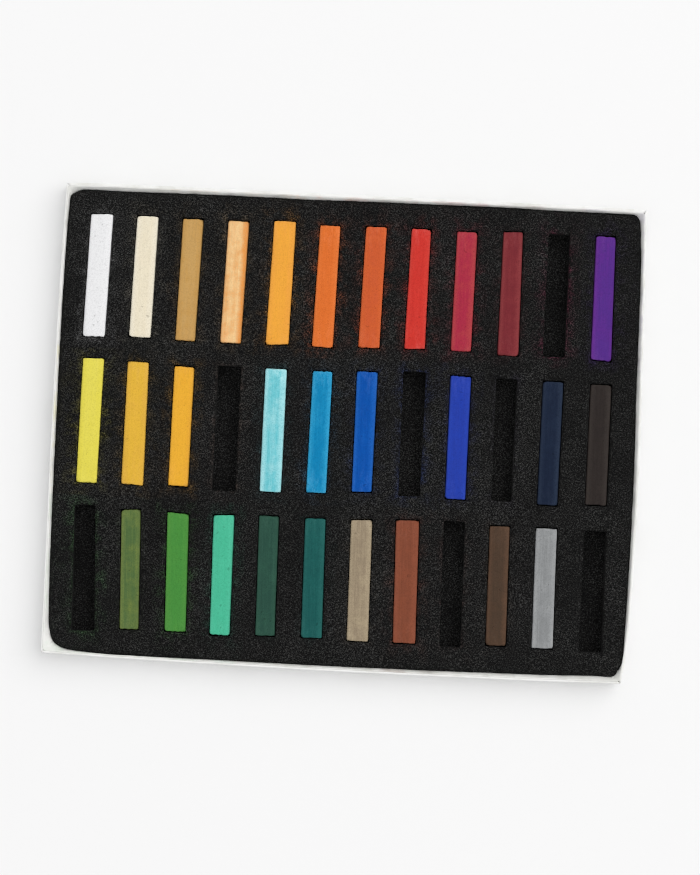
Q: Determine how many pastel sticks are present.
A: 29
